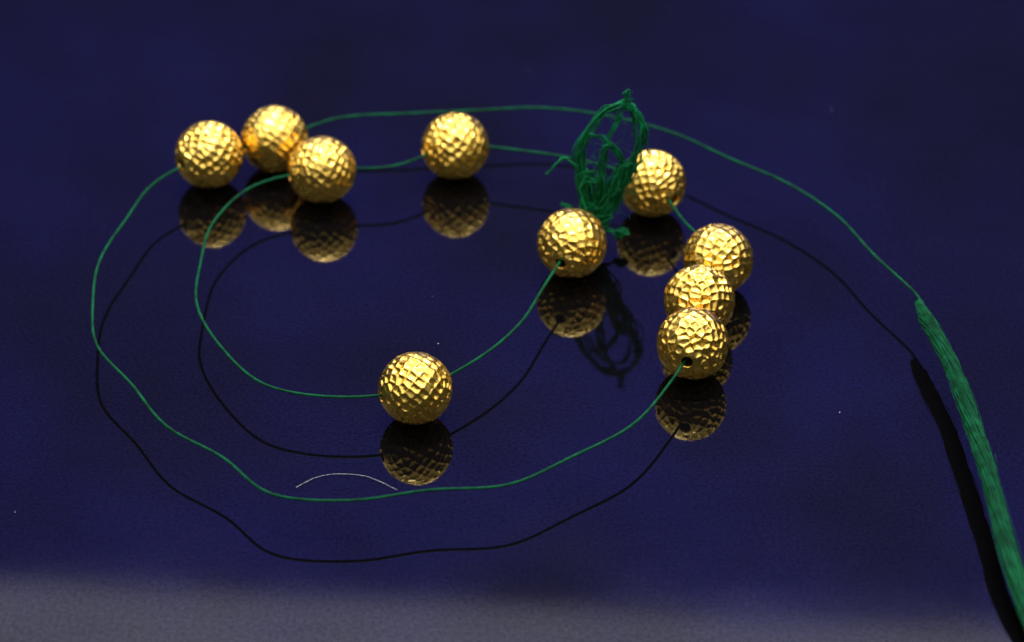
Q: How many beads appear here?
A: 10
